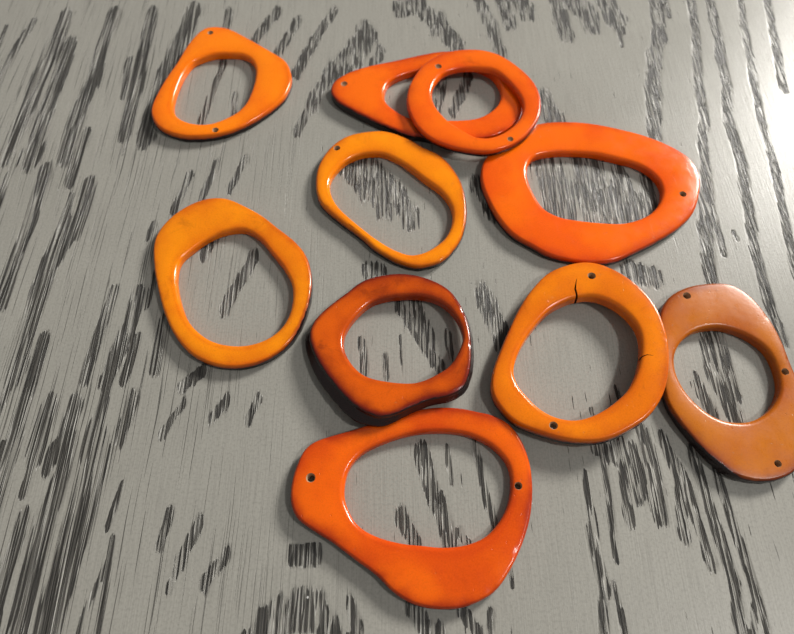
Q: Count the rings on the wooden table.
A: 10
